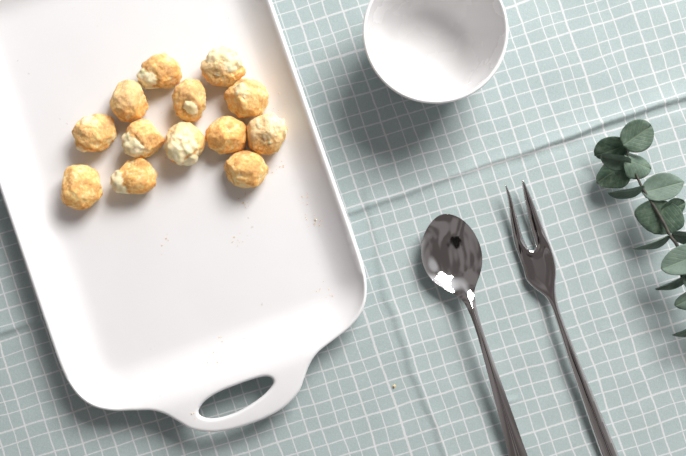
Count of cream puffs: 13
